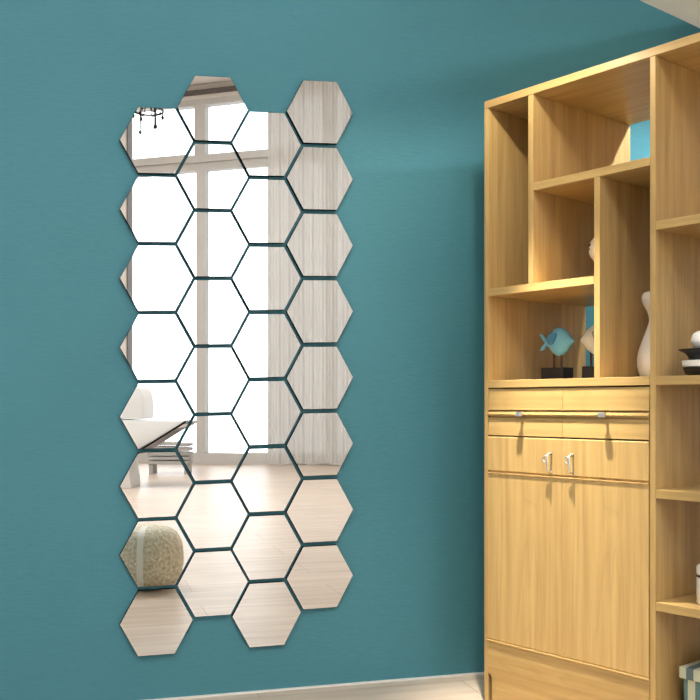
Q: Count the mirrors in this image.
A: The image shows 32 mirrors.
